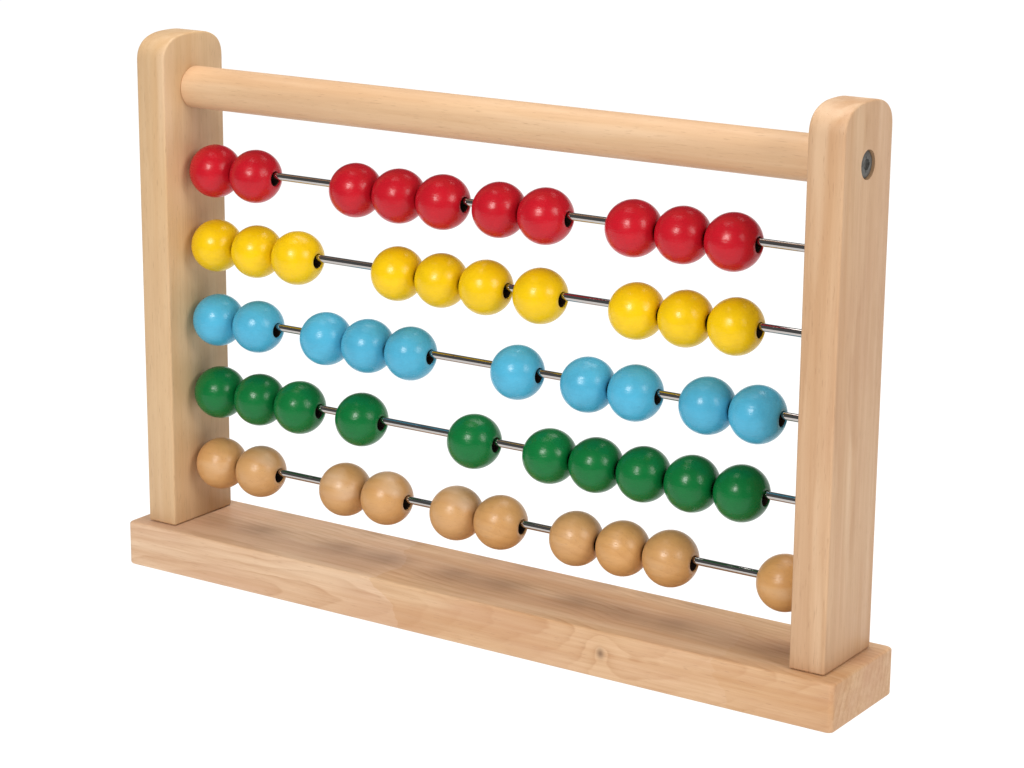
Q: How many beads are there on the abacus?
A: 50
